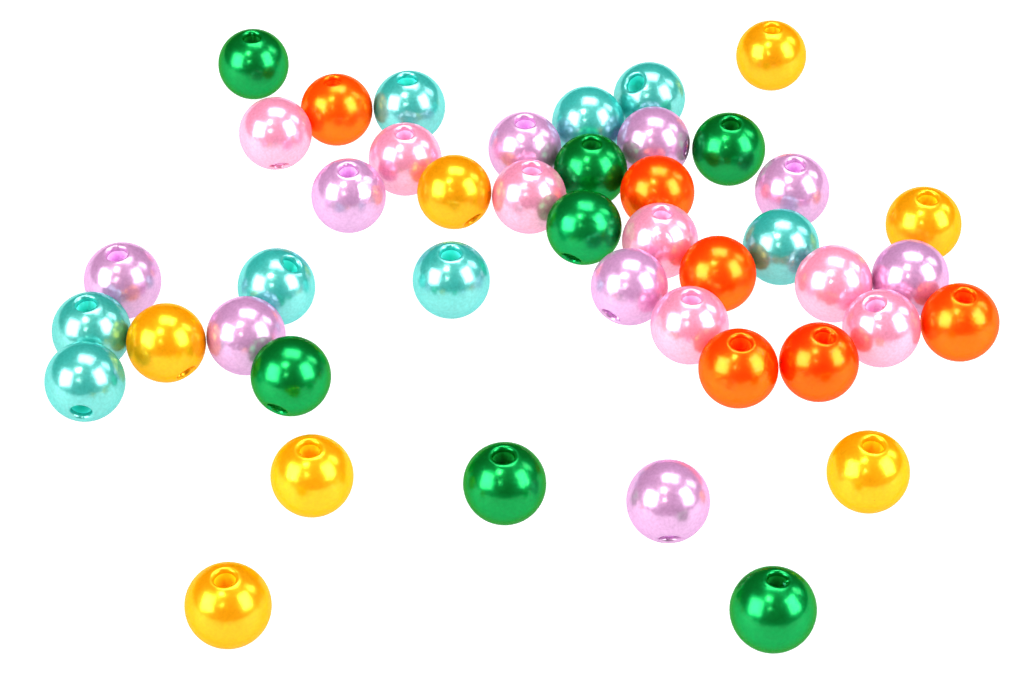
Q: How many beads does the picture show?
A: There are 44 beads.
